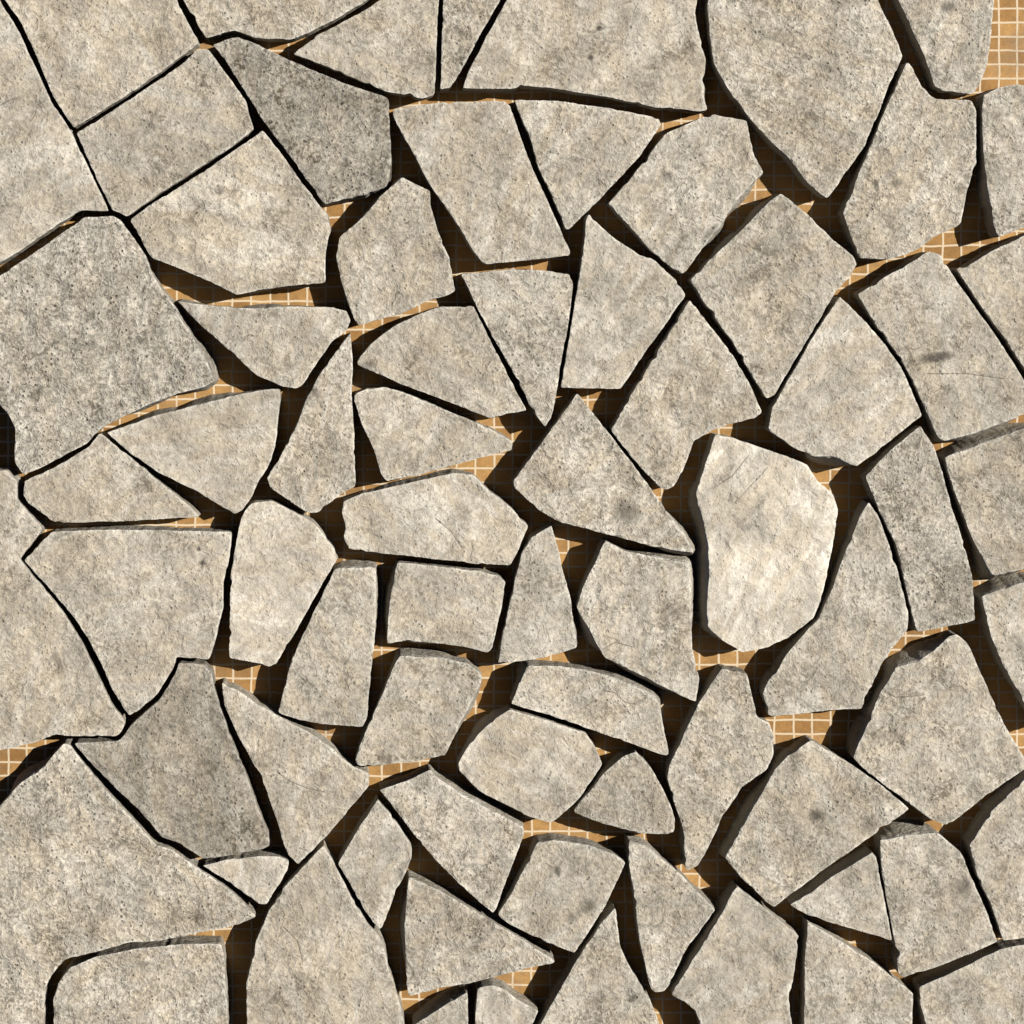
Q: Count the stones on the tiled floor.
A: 72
